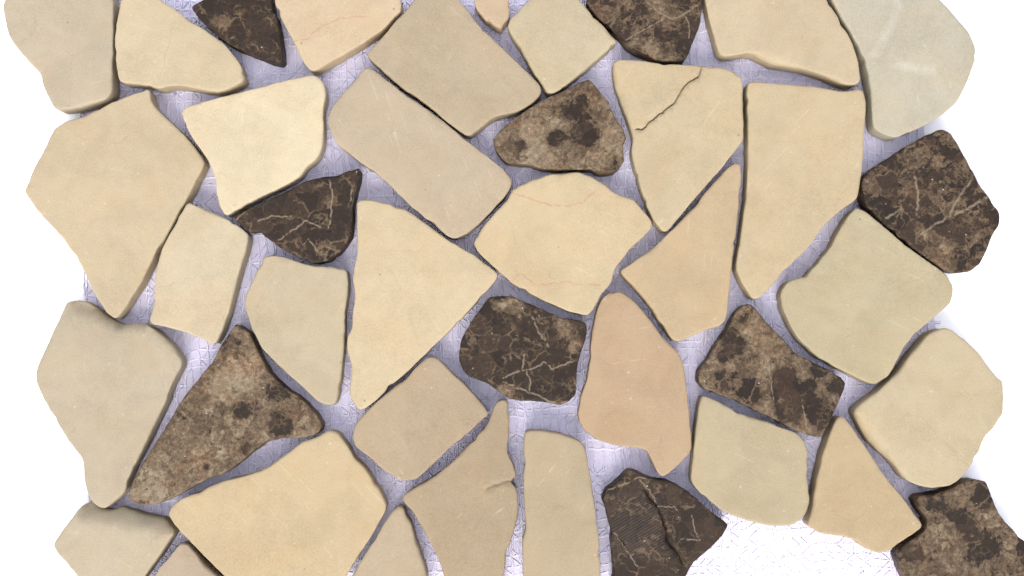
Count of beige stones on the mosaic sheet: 31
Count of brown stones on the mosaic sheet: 10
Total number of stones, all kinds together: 41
